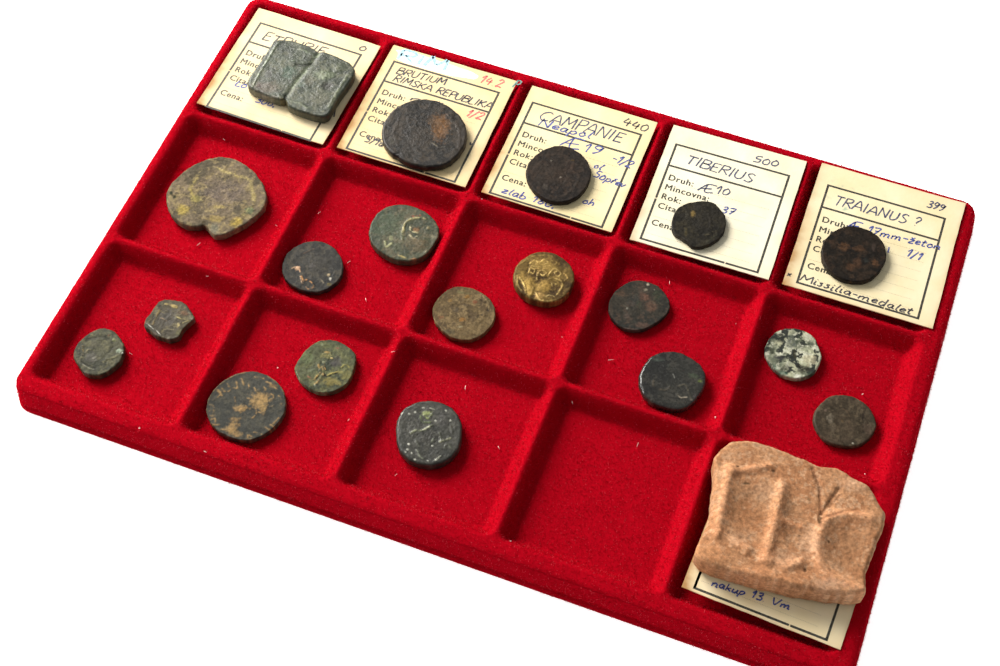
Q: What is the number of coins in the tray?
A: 18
